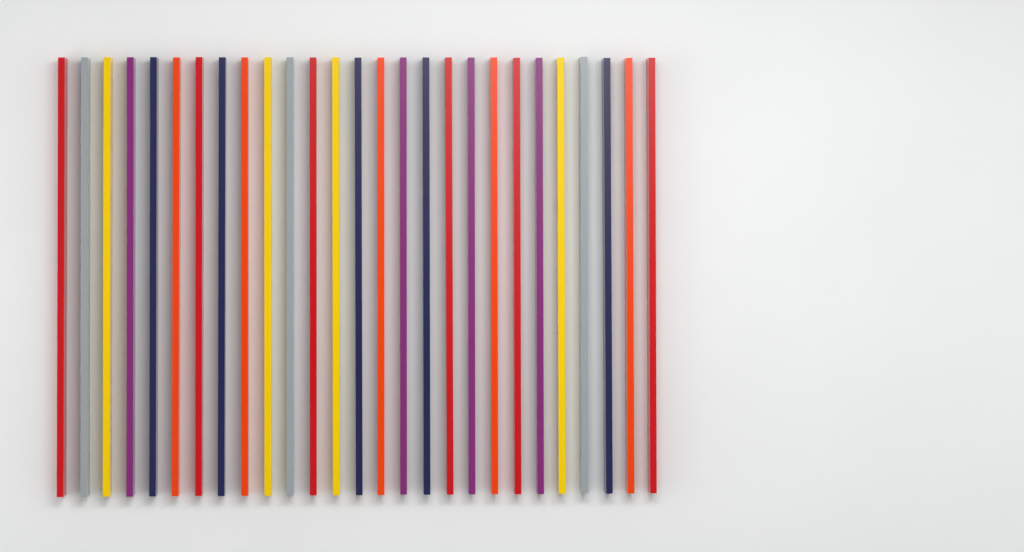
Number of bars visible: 27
